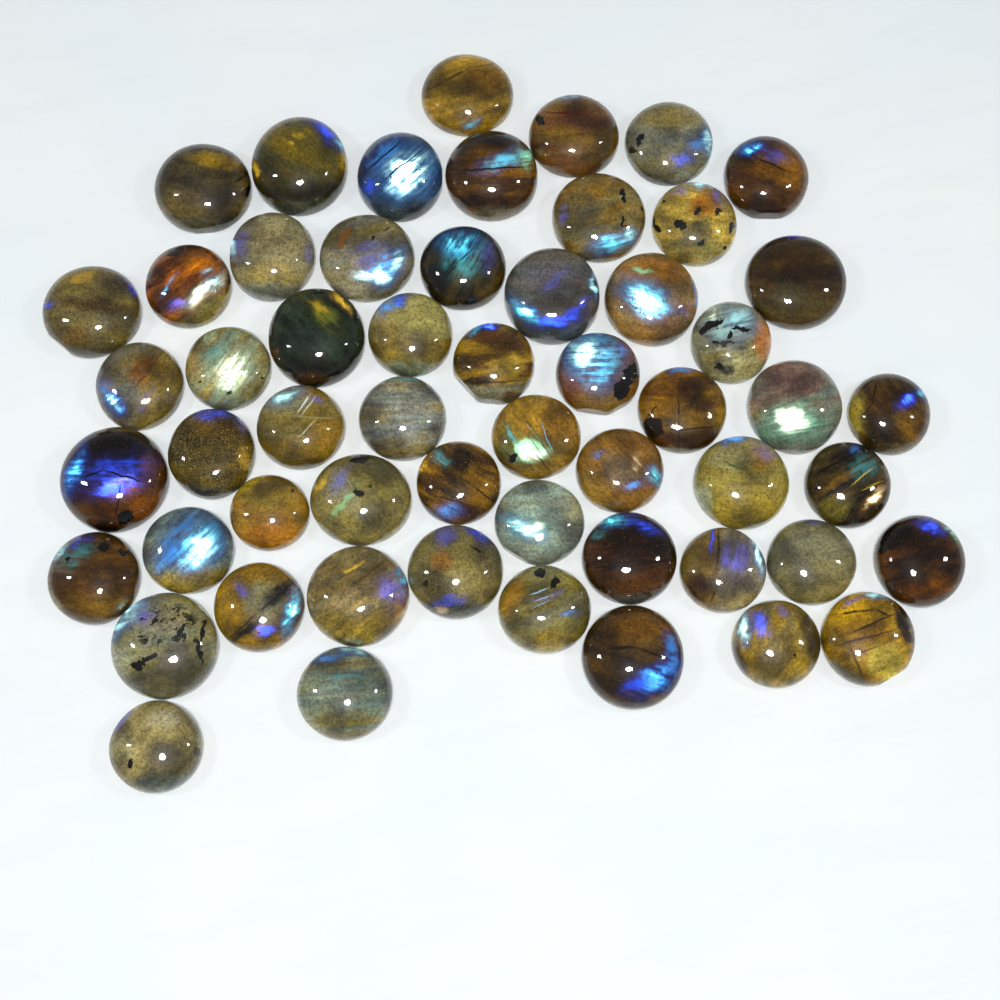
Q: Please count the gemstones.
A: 56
